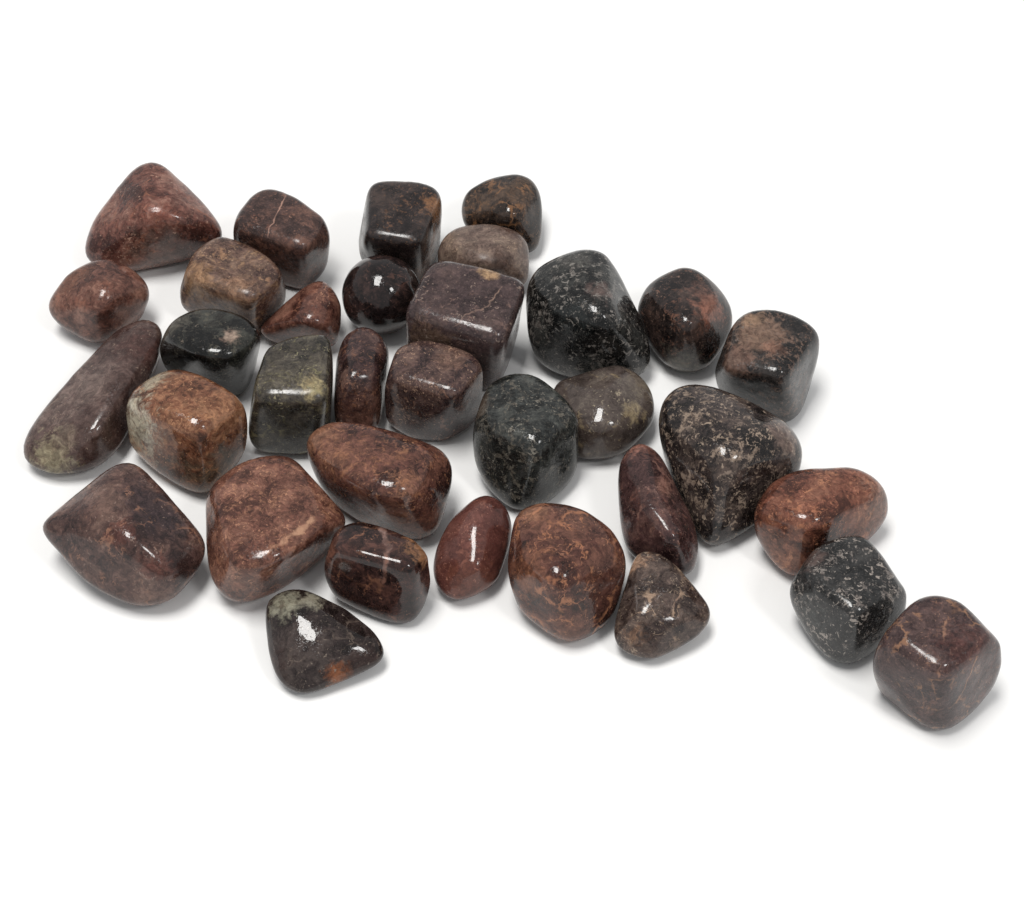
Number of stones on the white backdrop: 34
